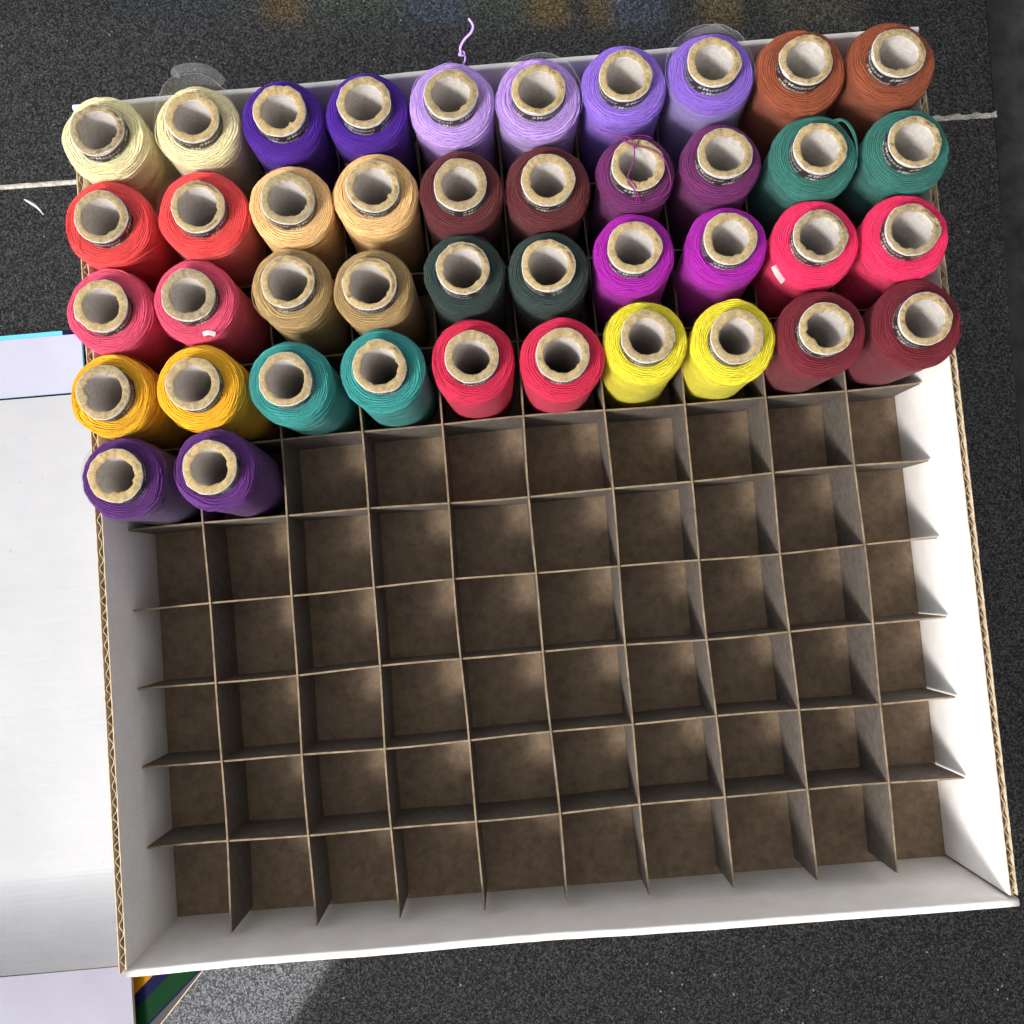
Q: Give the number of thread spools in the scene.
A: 42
